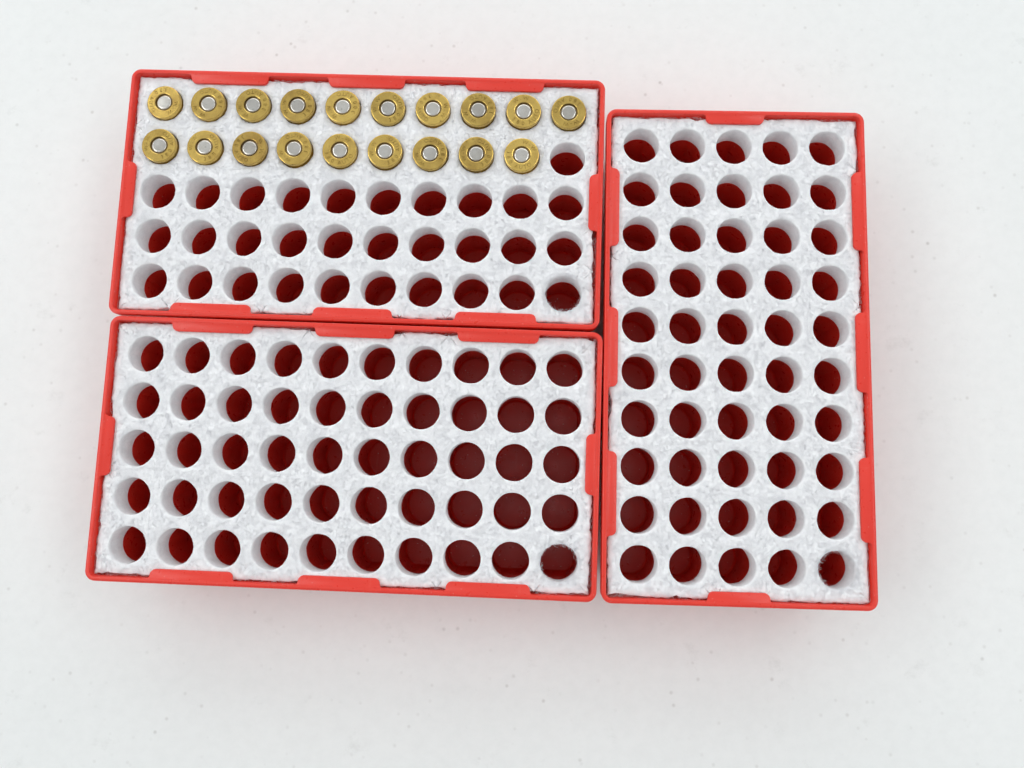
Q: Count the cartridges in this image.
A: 19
